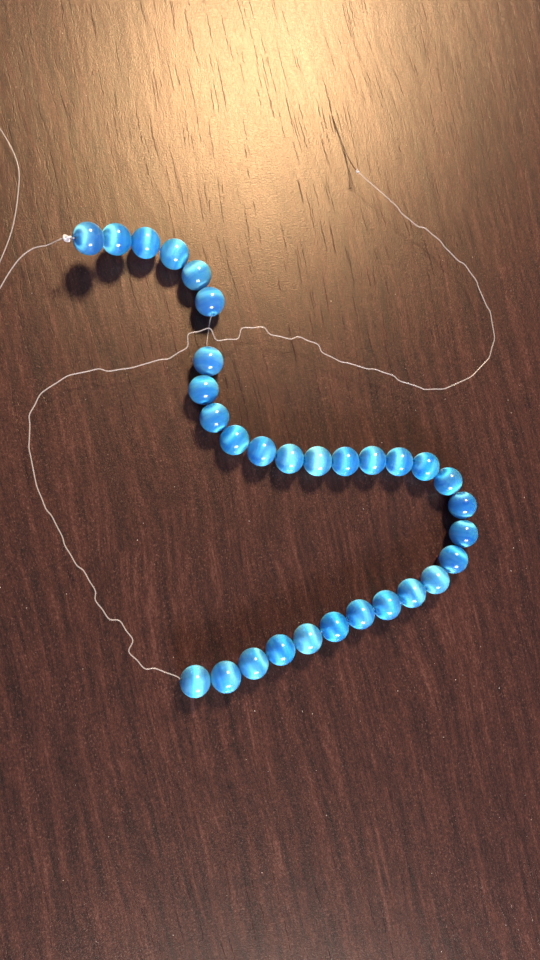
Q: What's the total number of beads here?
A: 31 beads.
